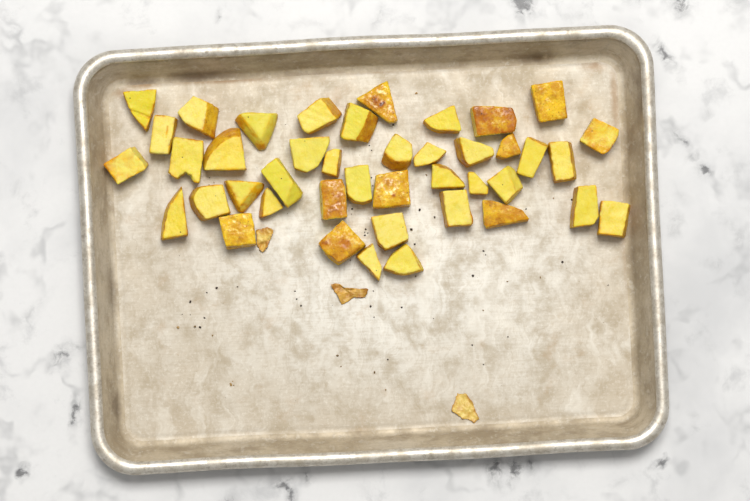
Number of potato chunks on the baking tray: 42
